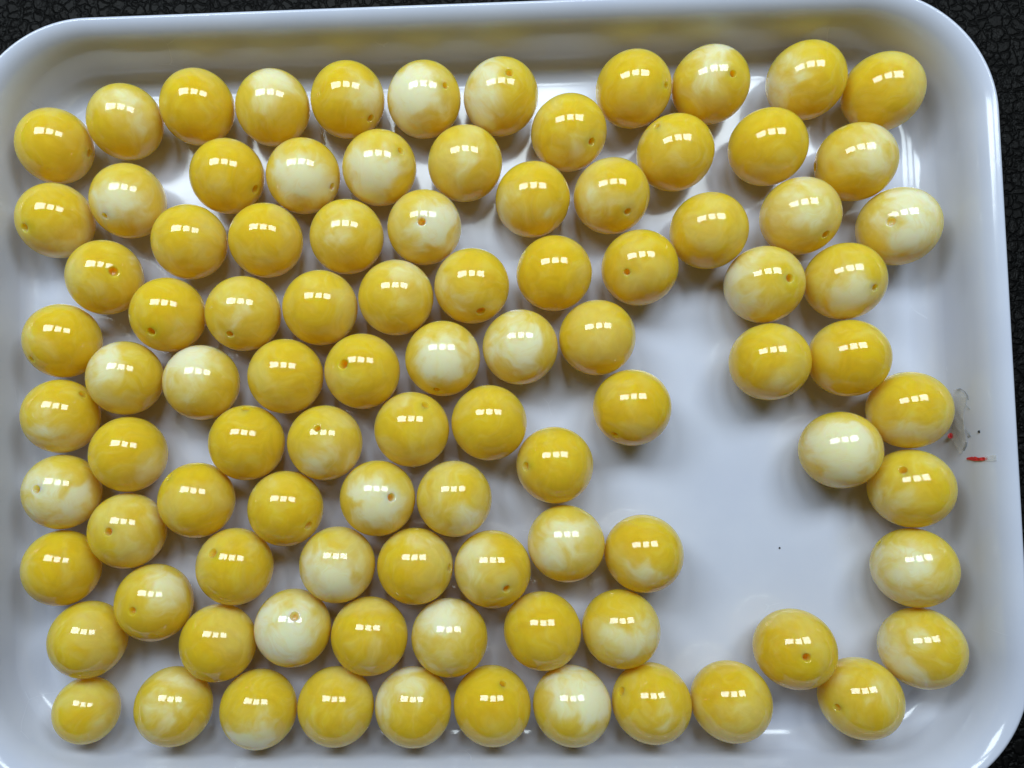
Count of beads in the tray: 95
